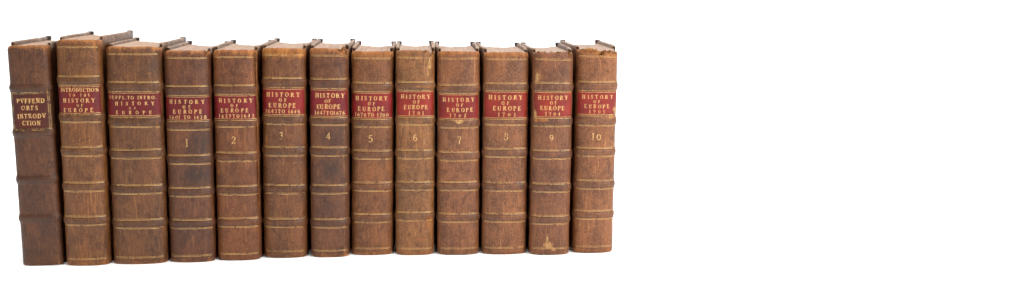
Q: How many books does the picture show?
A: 13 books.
